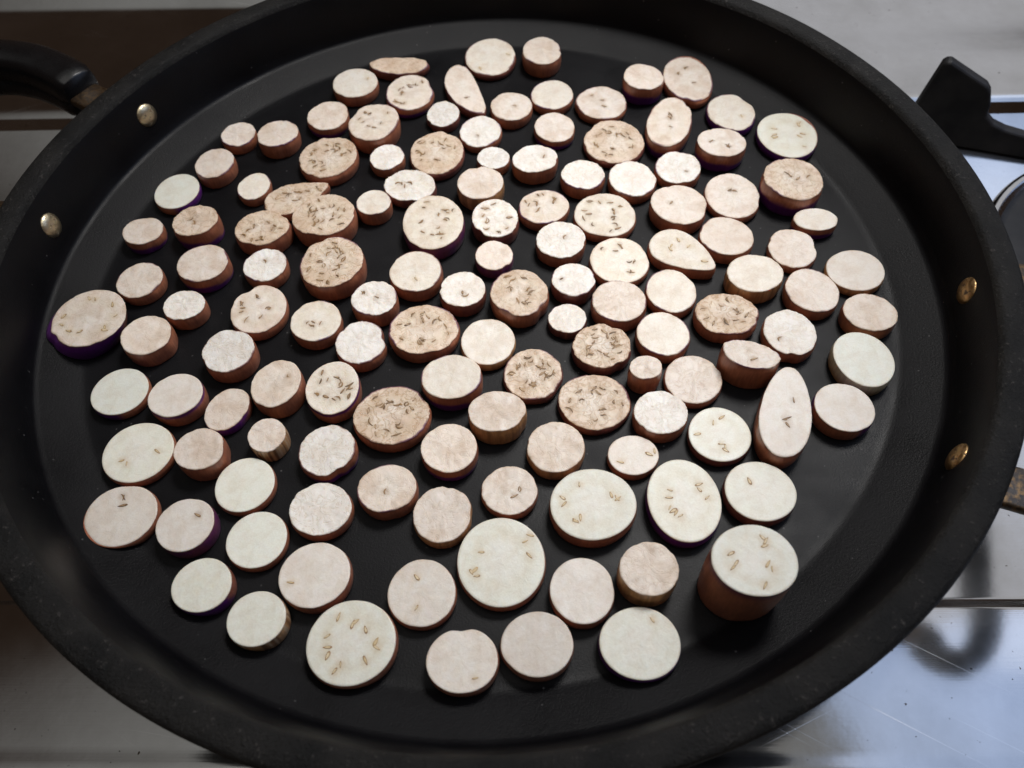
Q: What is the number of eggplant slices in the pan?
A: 133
